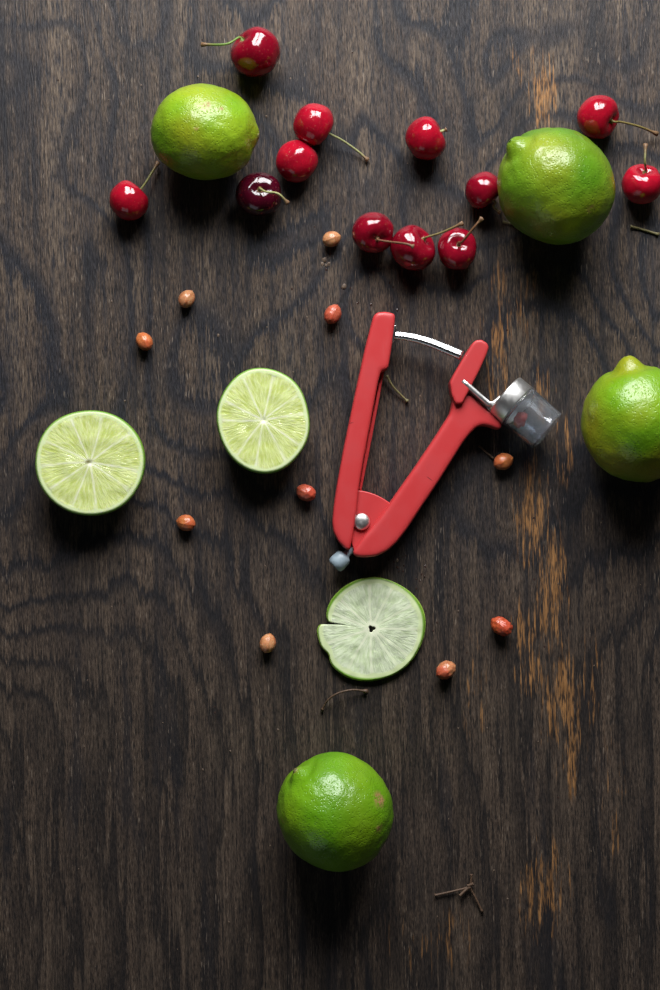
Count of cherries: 12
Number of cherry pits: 10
